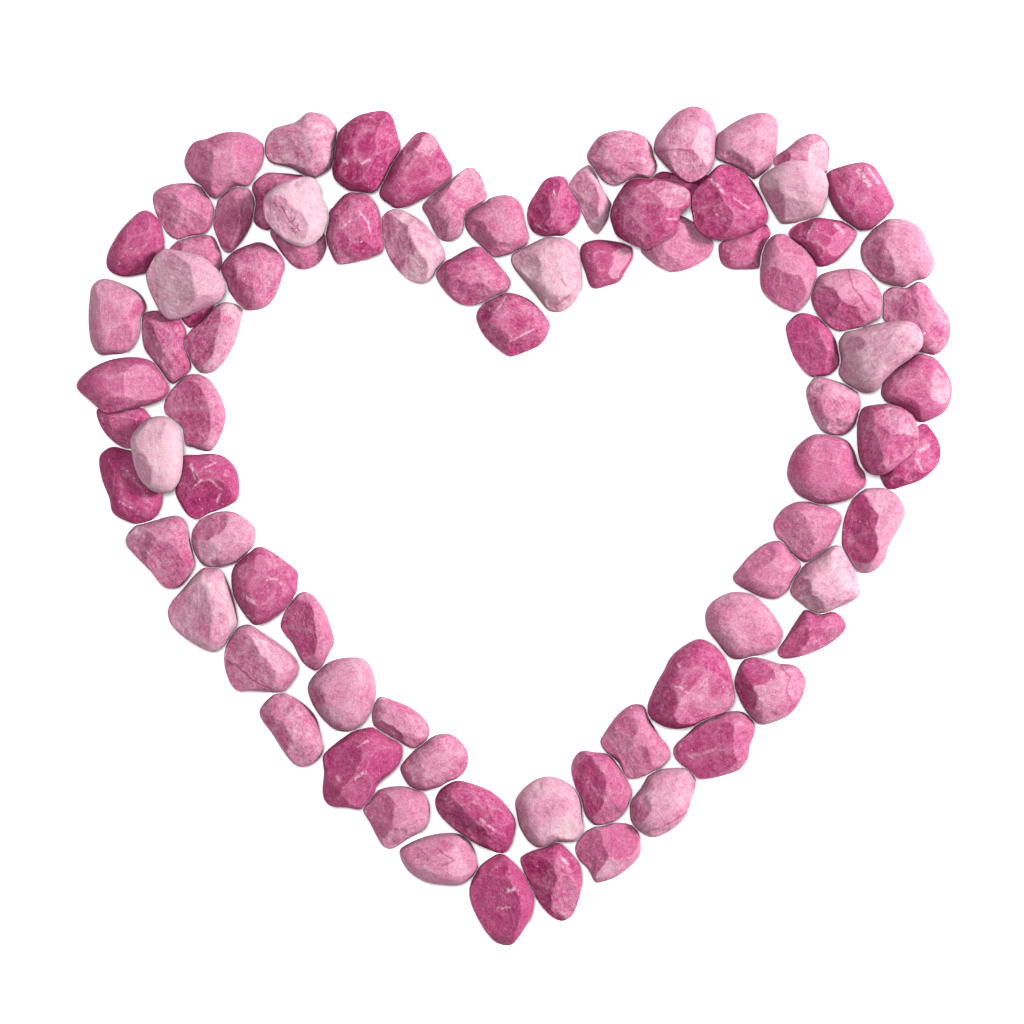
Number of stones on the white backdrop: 86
